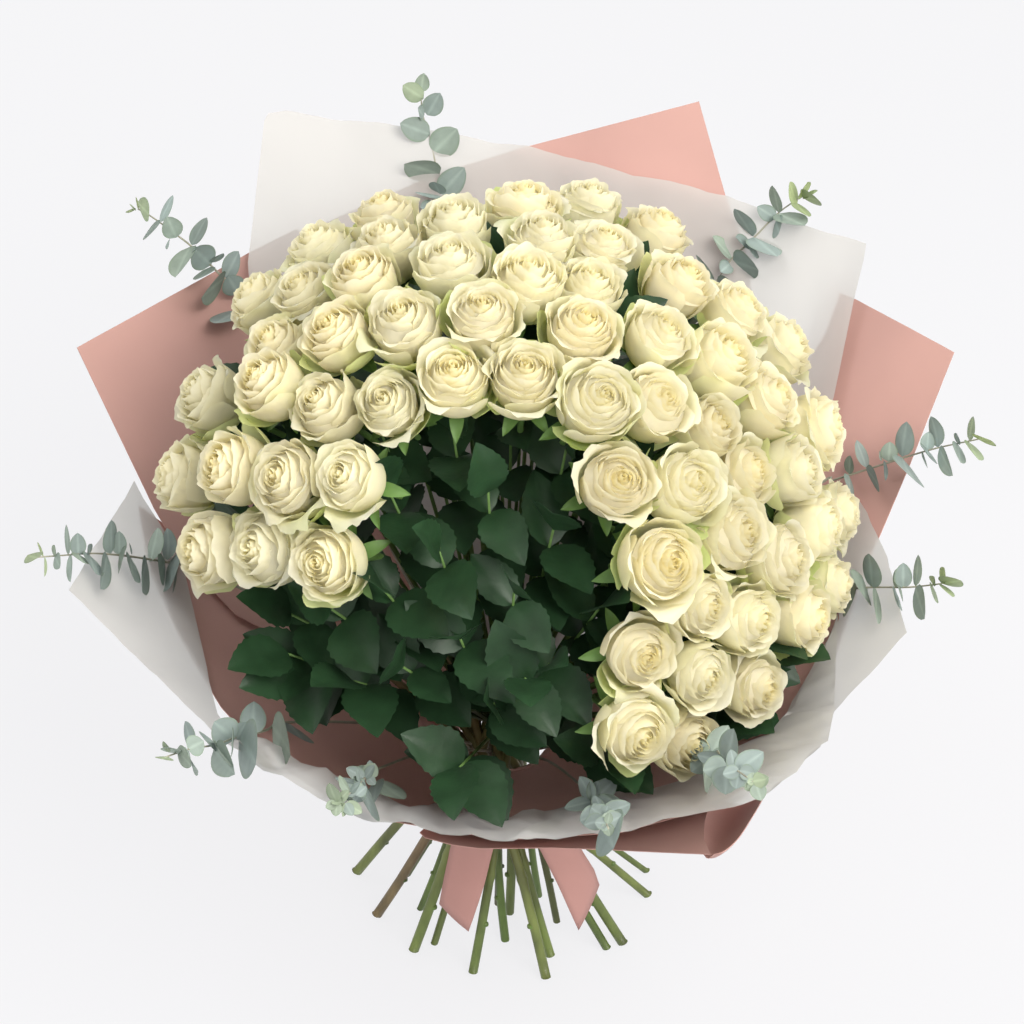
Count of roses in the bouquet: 61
